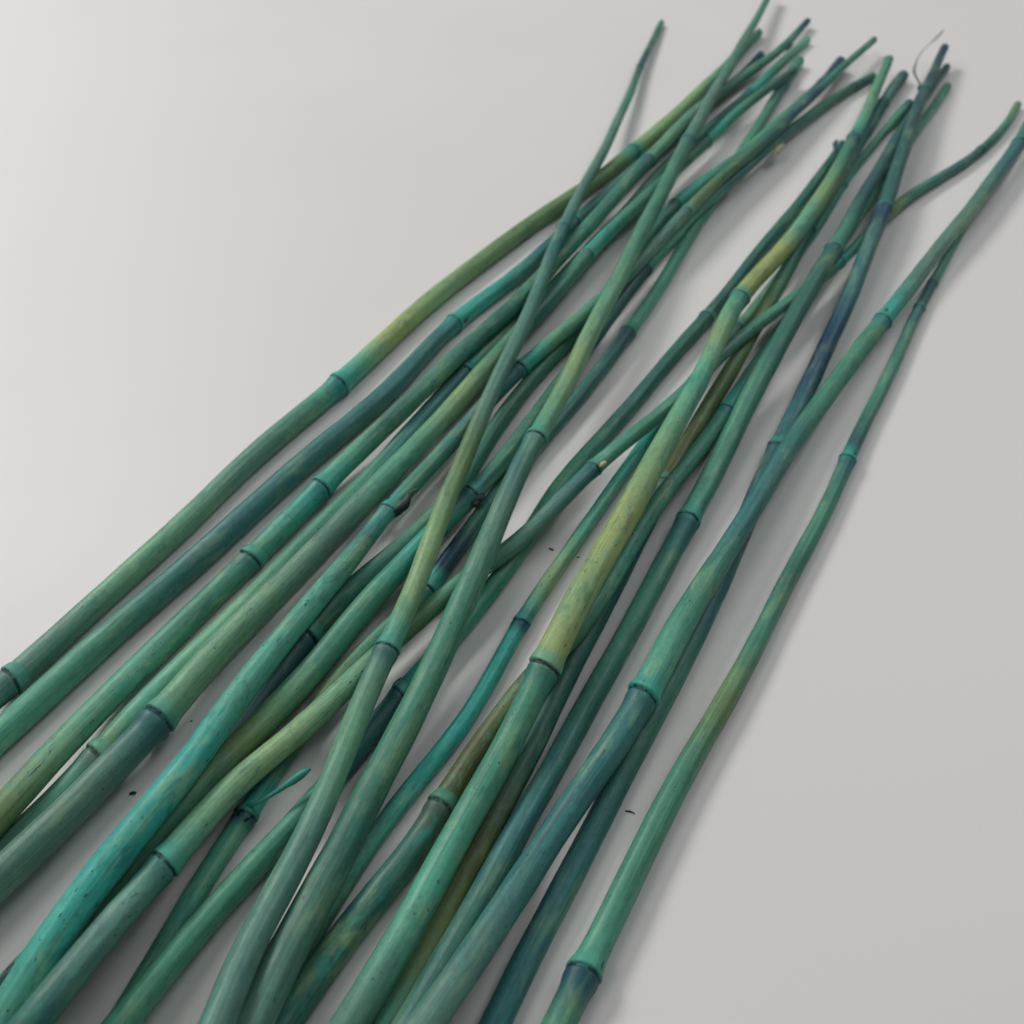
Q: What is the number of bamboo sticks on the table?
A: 21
